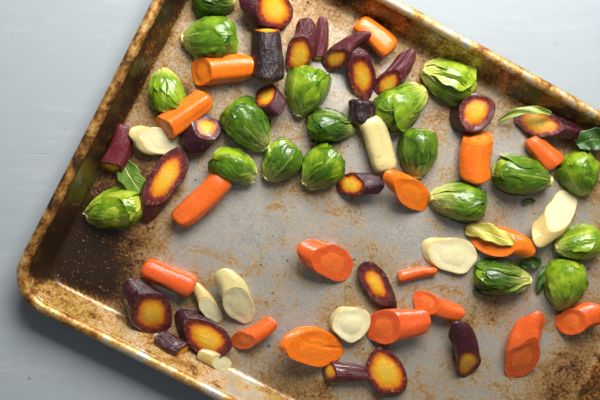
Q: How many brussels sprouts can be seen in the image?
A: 19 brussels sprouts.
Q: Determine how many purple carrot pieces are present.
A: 22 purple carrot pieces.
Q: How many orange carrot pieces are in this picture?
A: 17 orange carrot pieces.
